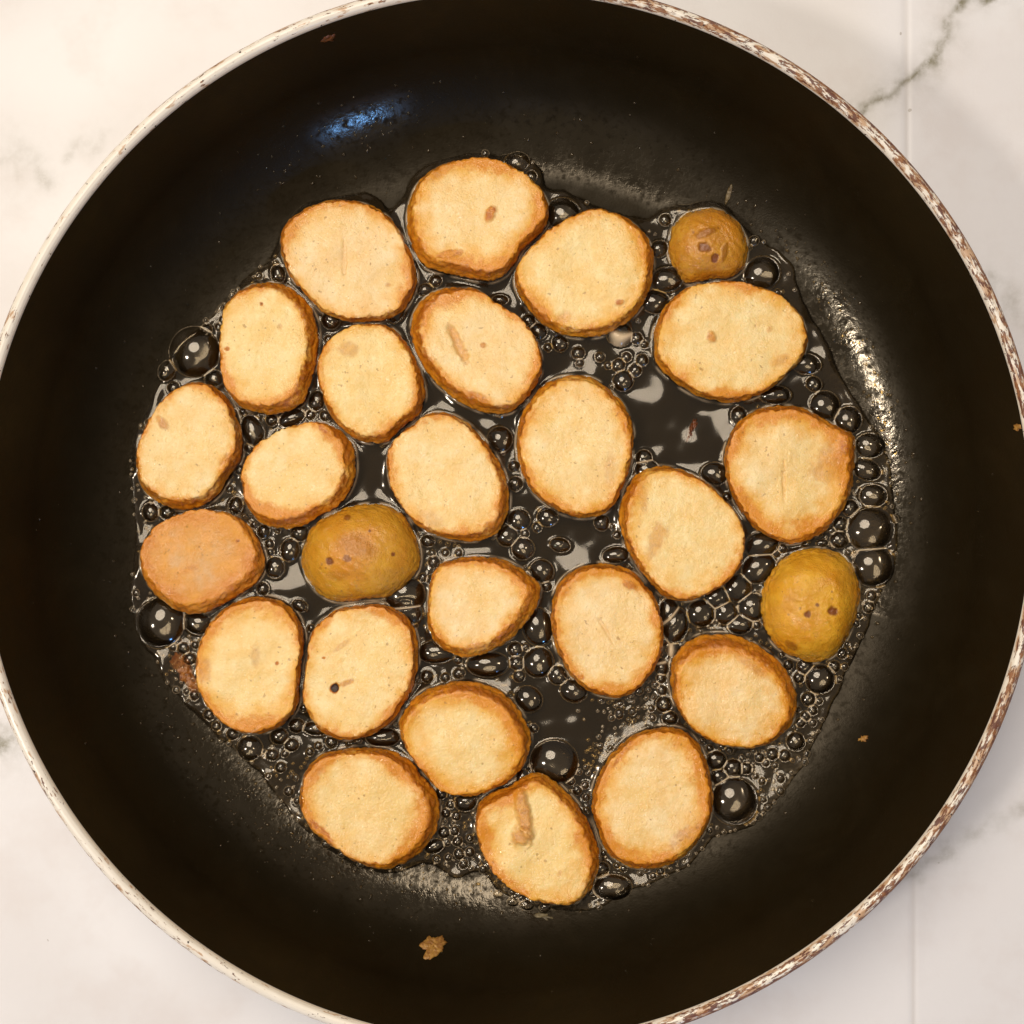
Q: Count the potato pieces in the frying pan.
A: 26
